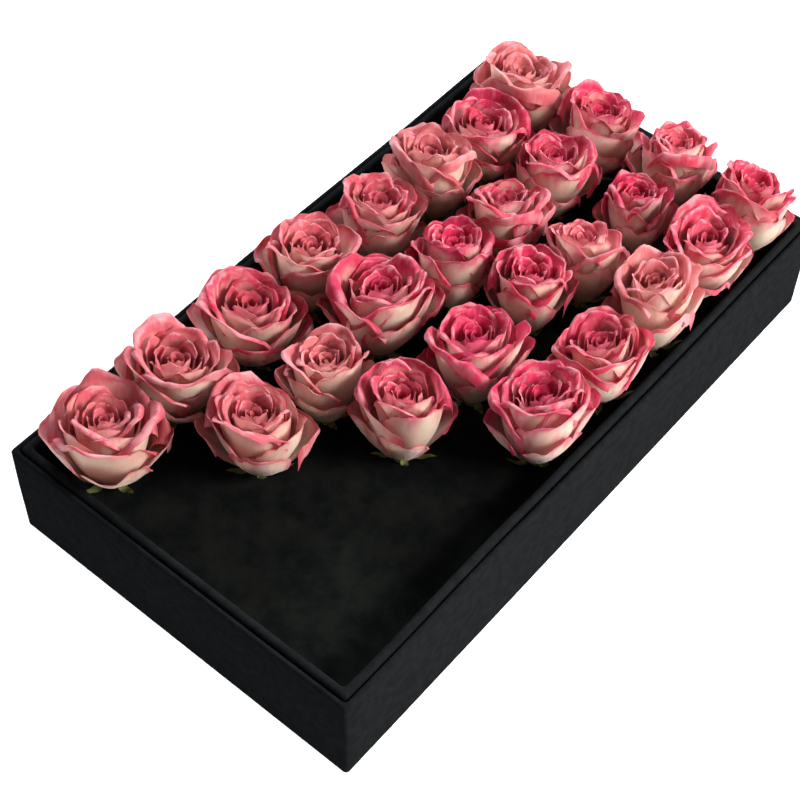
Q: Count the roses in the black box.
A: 26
